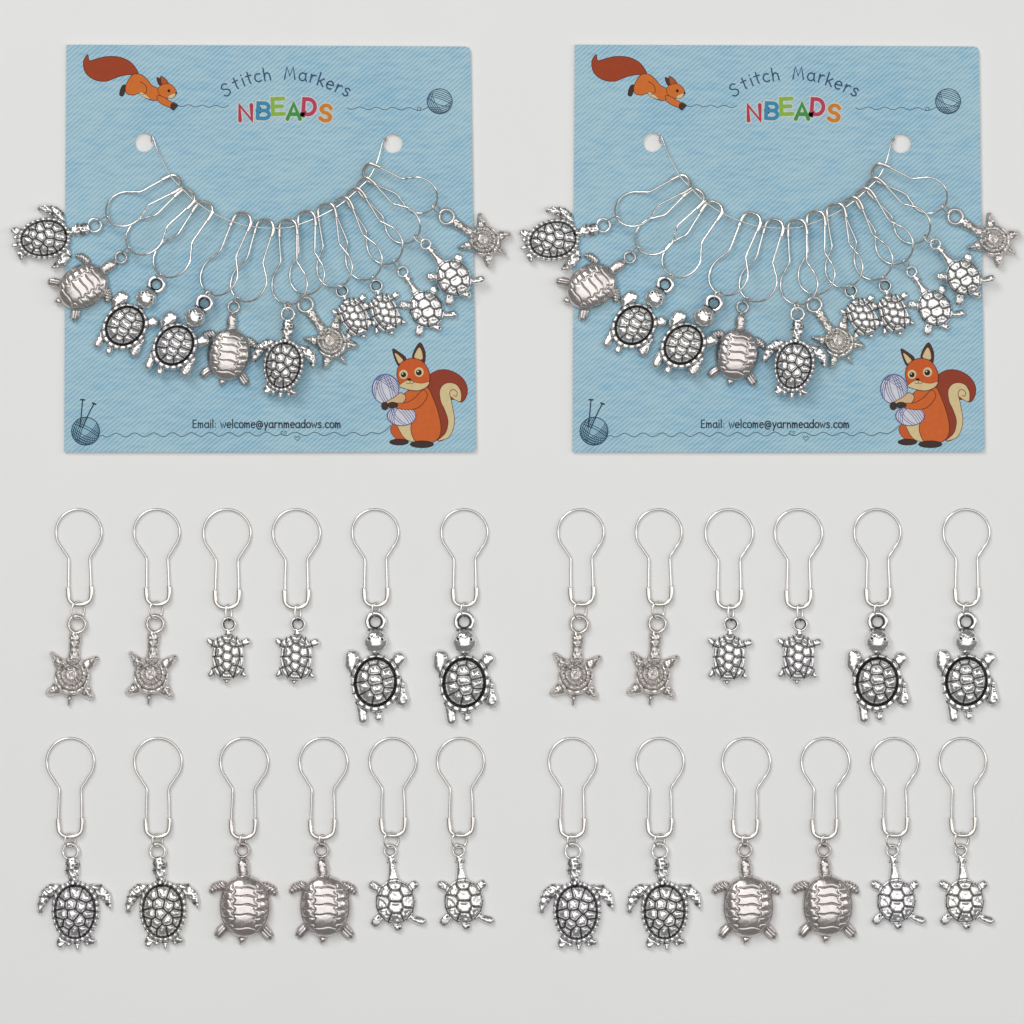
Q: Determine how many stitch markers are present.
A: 48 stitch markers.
